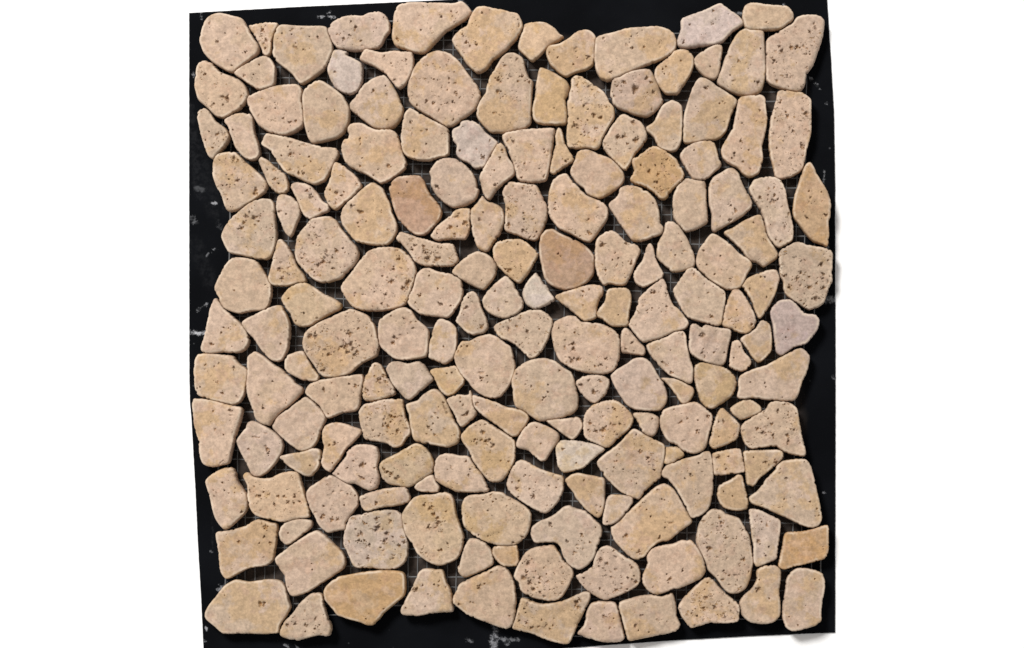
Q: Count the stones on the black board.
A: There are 178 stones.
